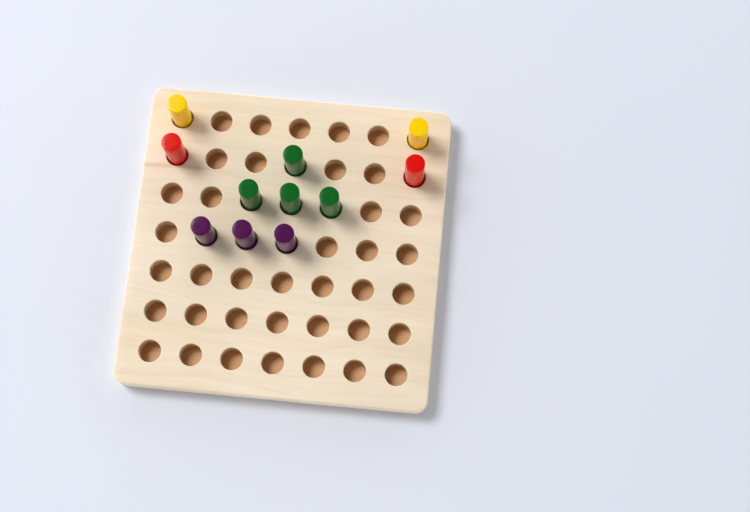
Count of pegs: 11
